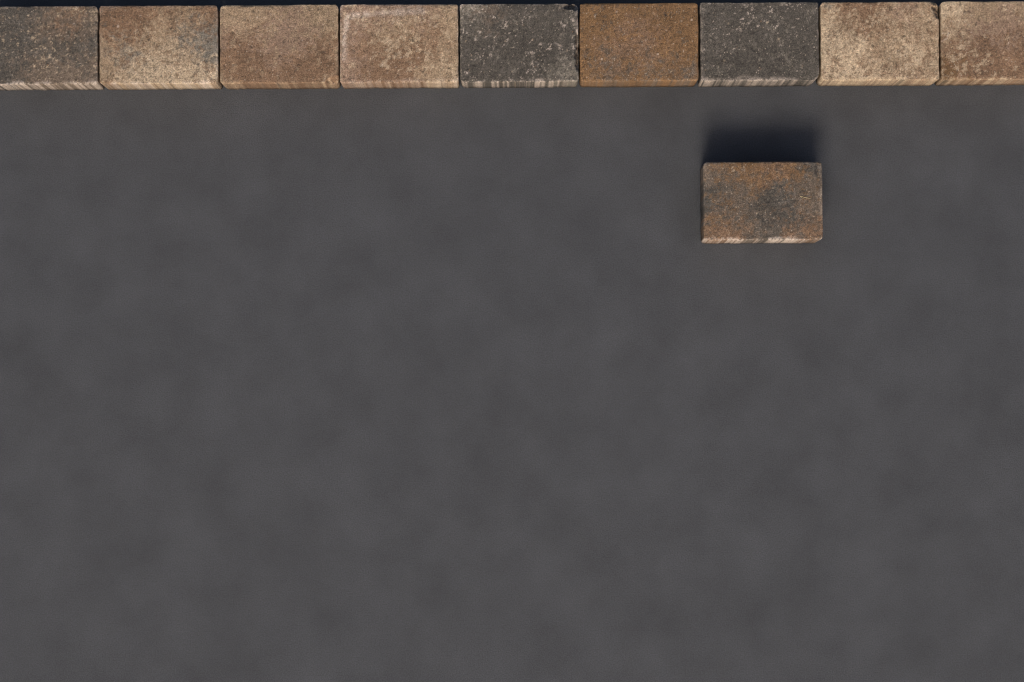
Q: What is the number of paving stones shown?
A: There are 10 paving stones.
